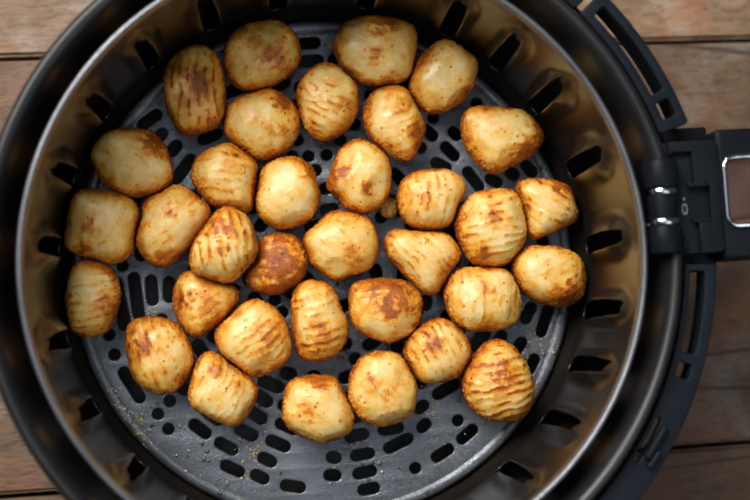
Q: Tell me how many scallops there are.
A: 34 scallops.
